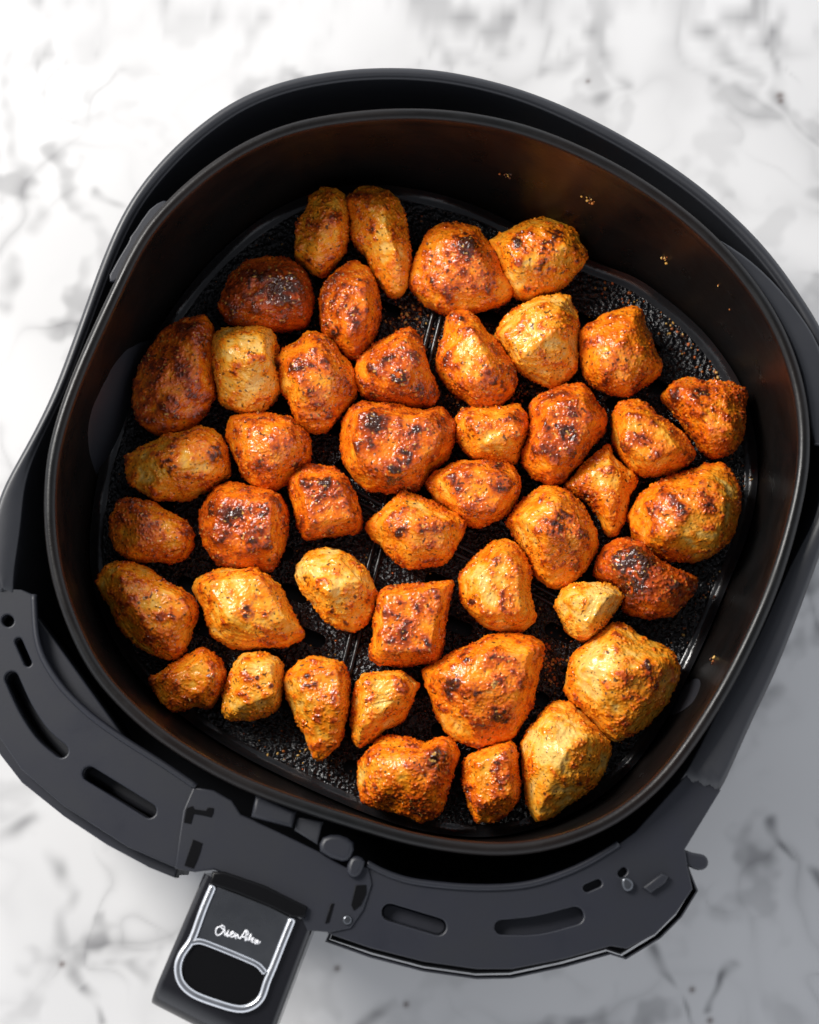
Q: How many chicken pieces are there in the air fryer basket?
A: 44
